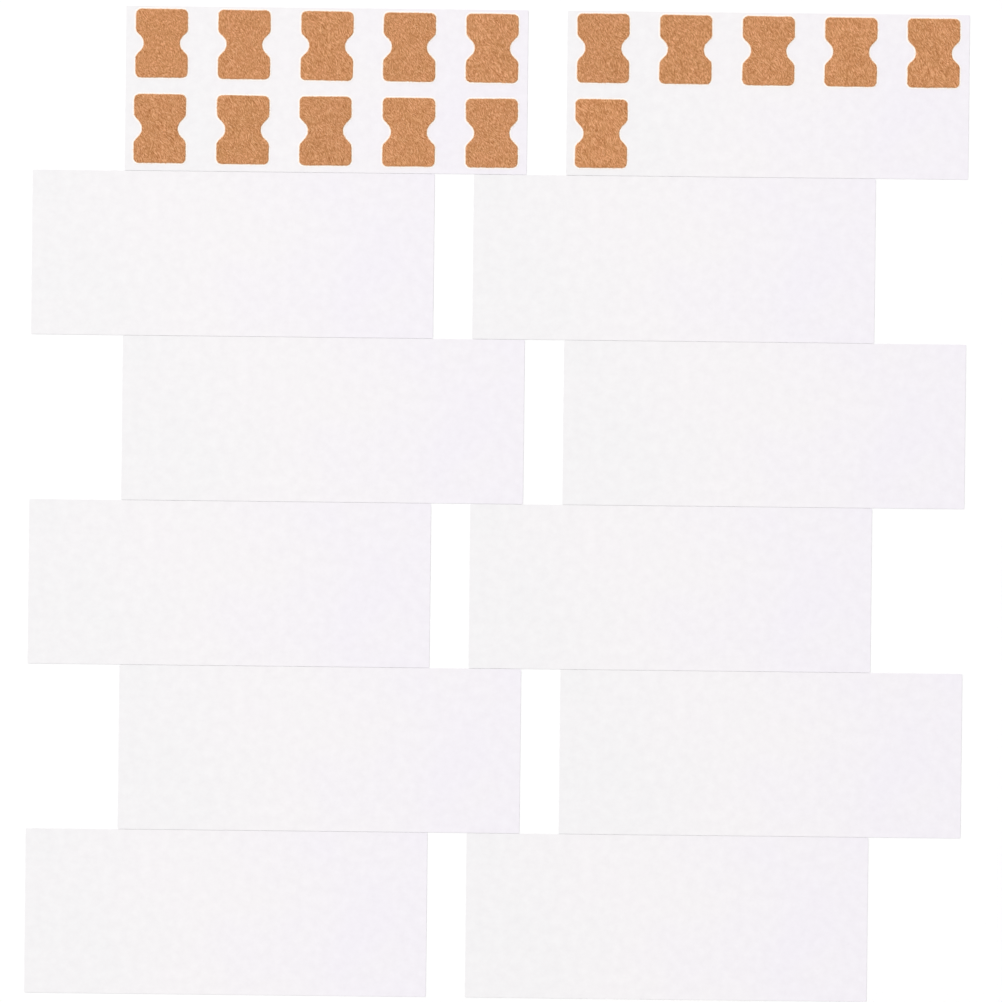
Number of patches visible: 16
